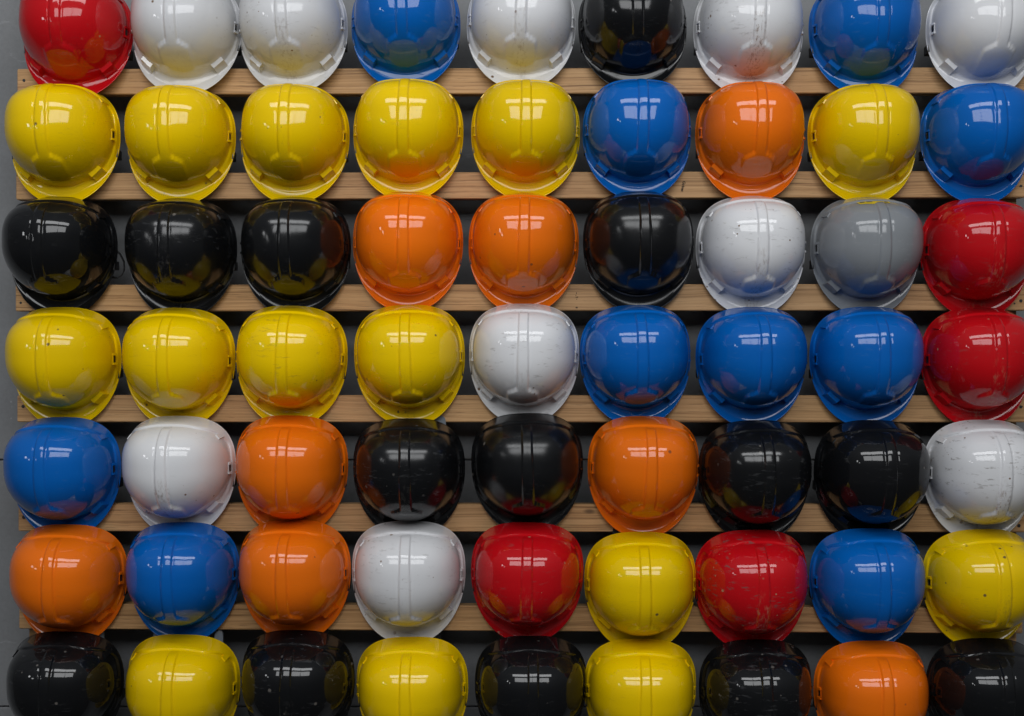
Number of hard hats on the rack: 63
